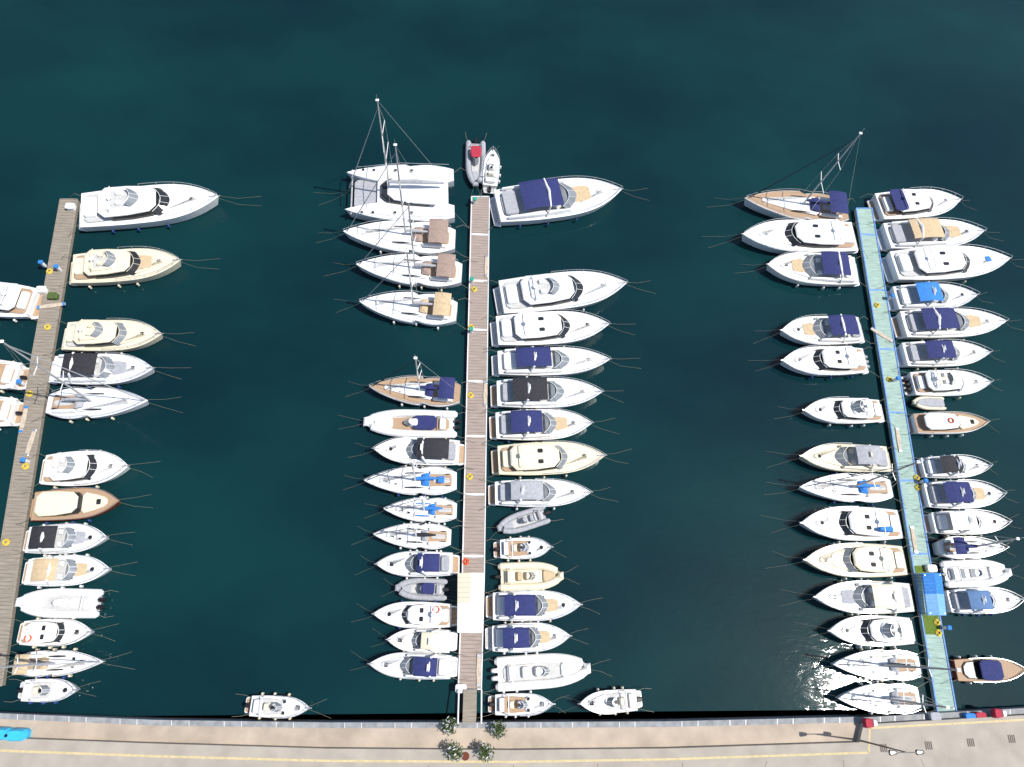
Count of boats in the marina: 80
